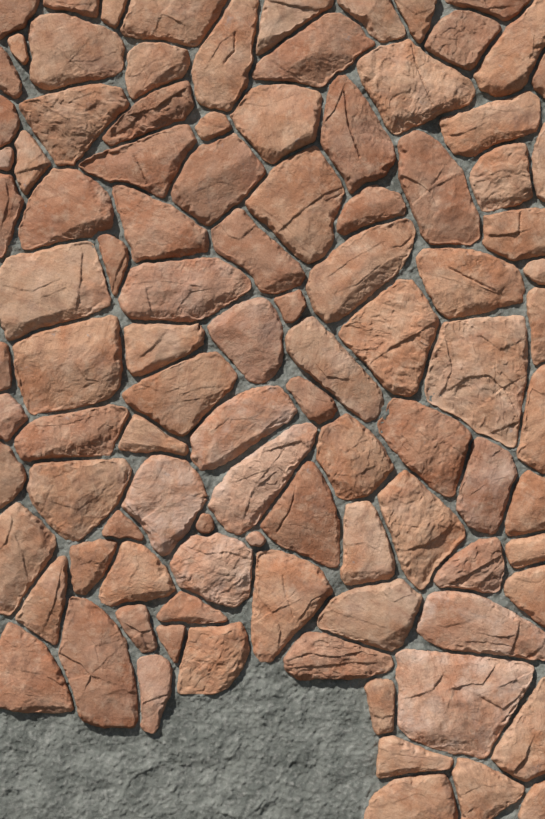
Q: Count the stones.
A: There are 101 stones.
